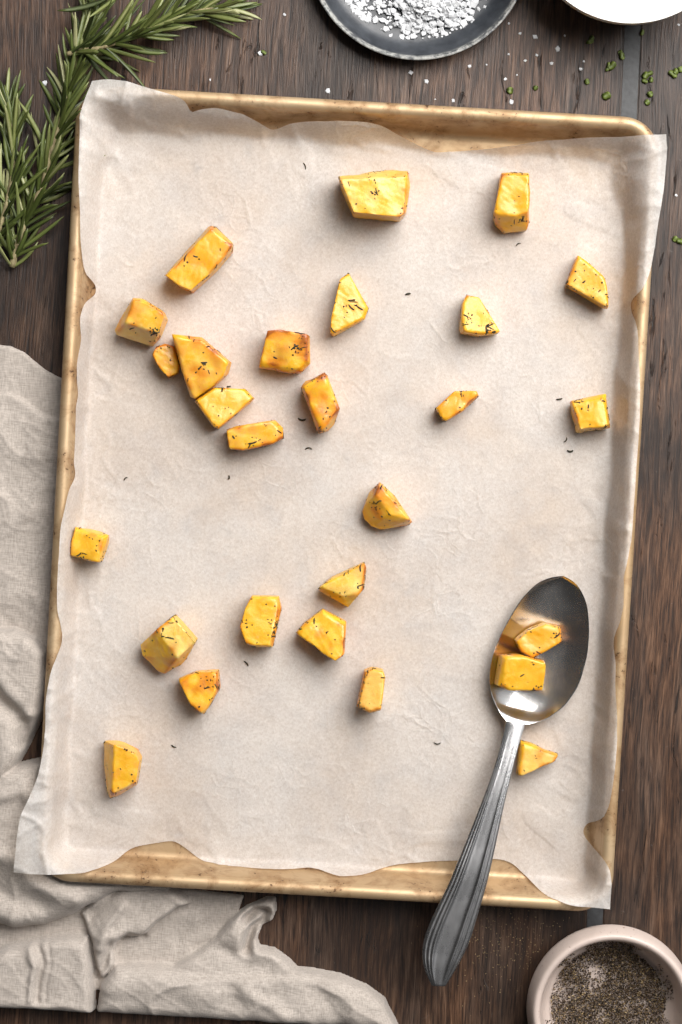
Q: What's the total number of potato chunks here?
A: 27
